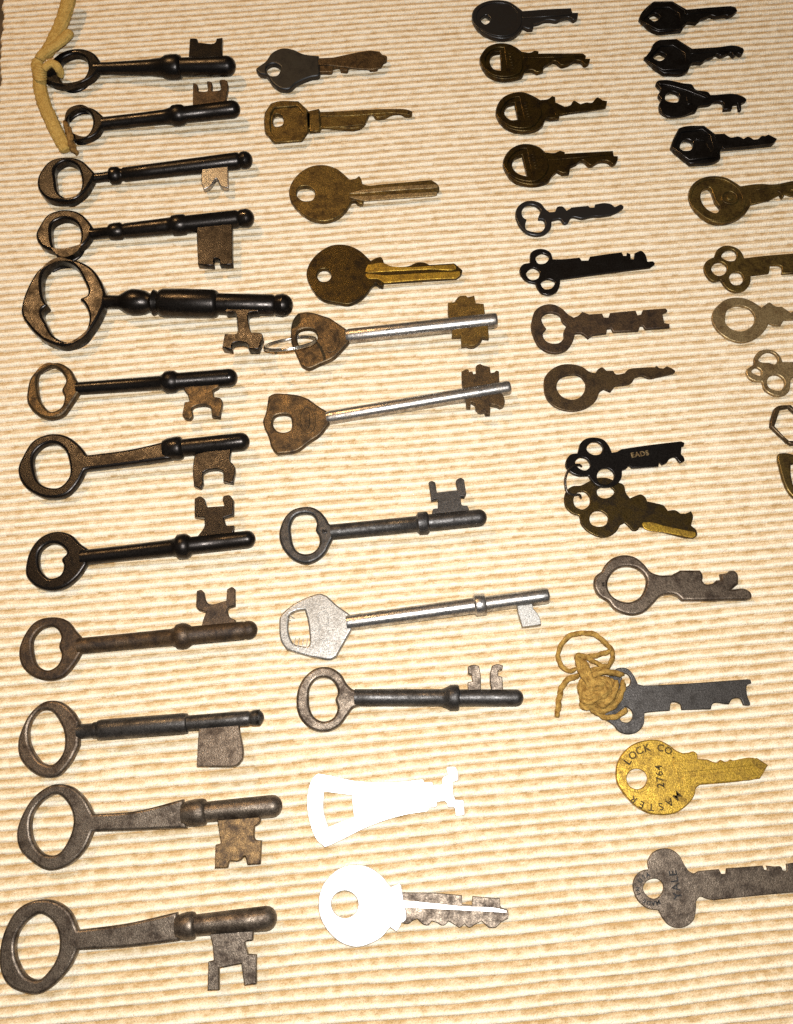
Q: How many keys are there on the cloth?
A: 47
